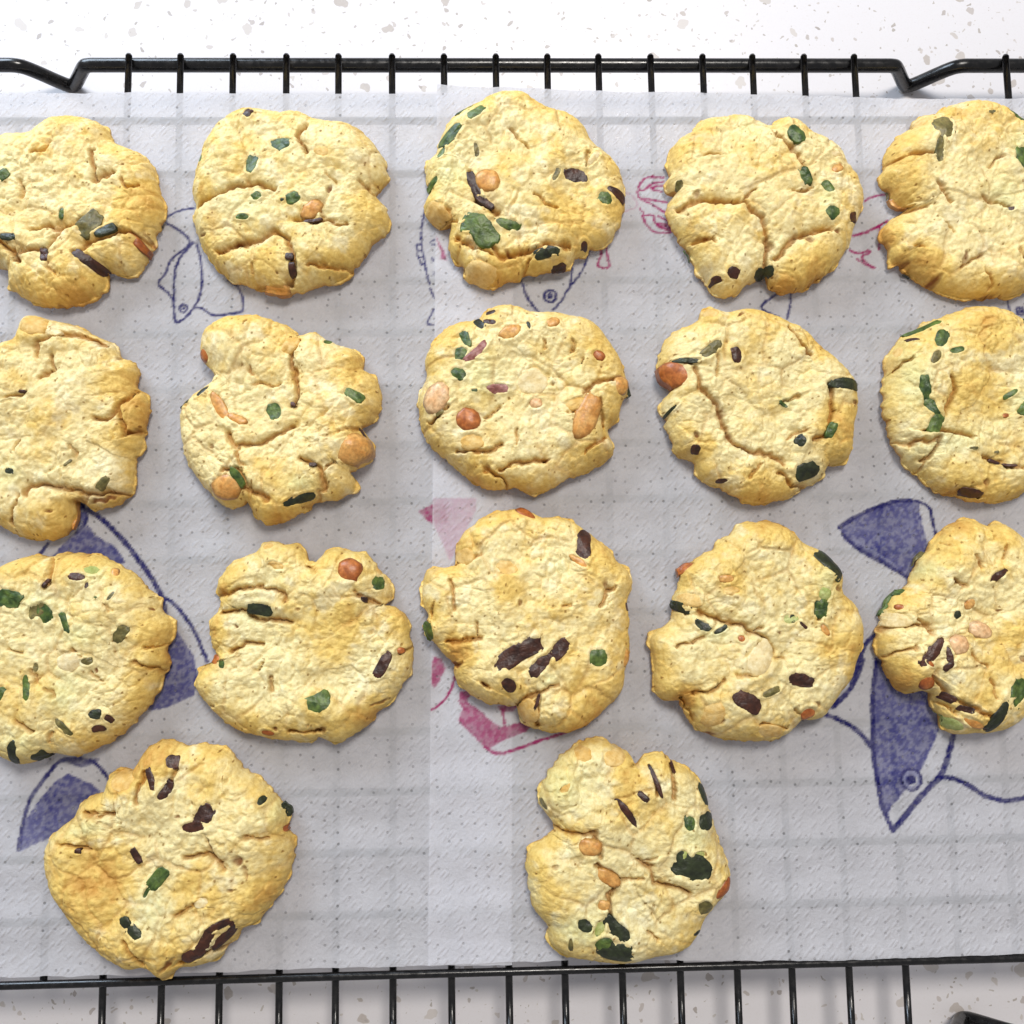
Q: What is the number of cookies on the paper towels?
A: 17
